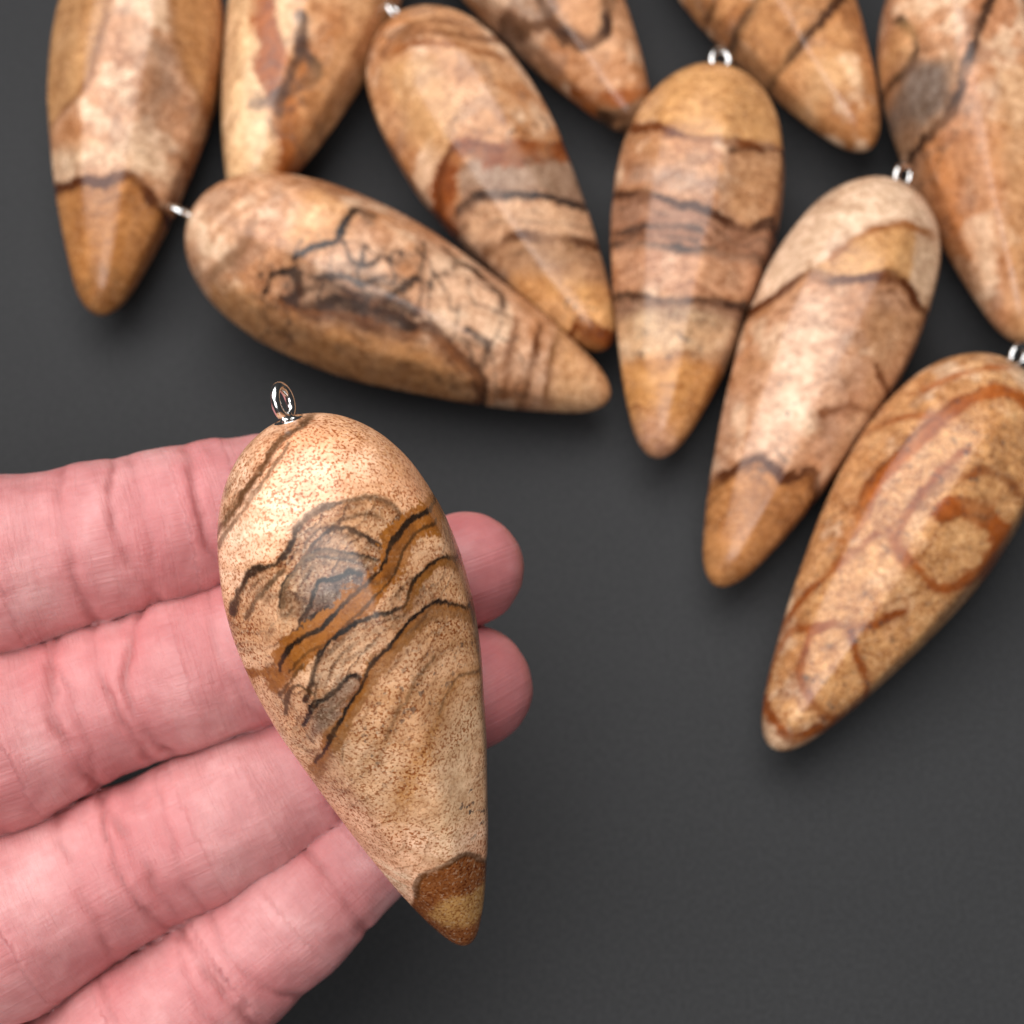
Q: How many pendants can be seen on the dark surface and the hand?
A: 11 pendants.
